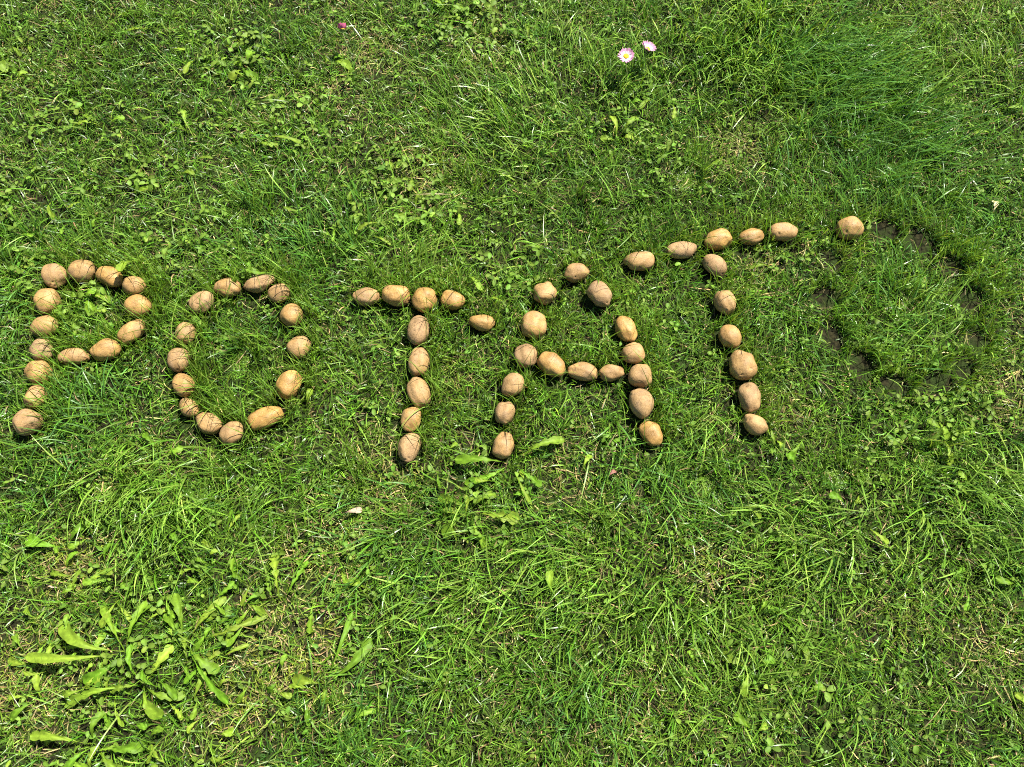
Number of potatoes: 66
